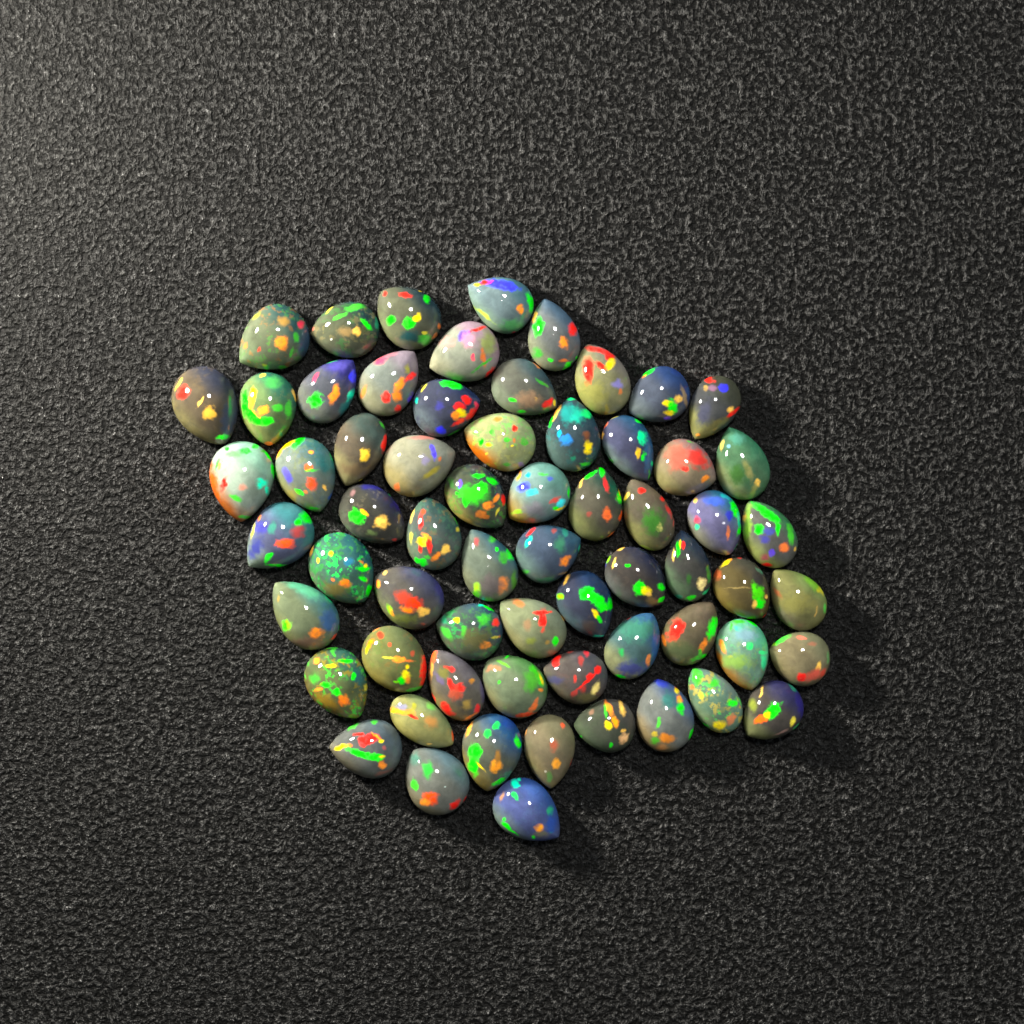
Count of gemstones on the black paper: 64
